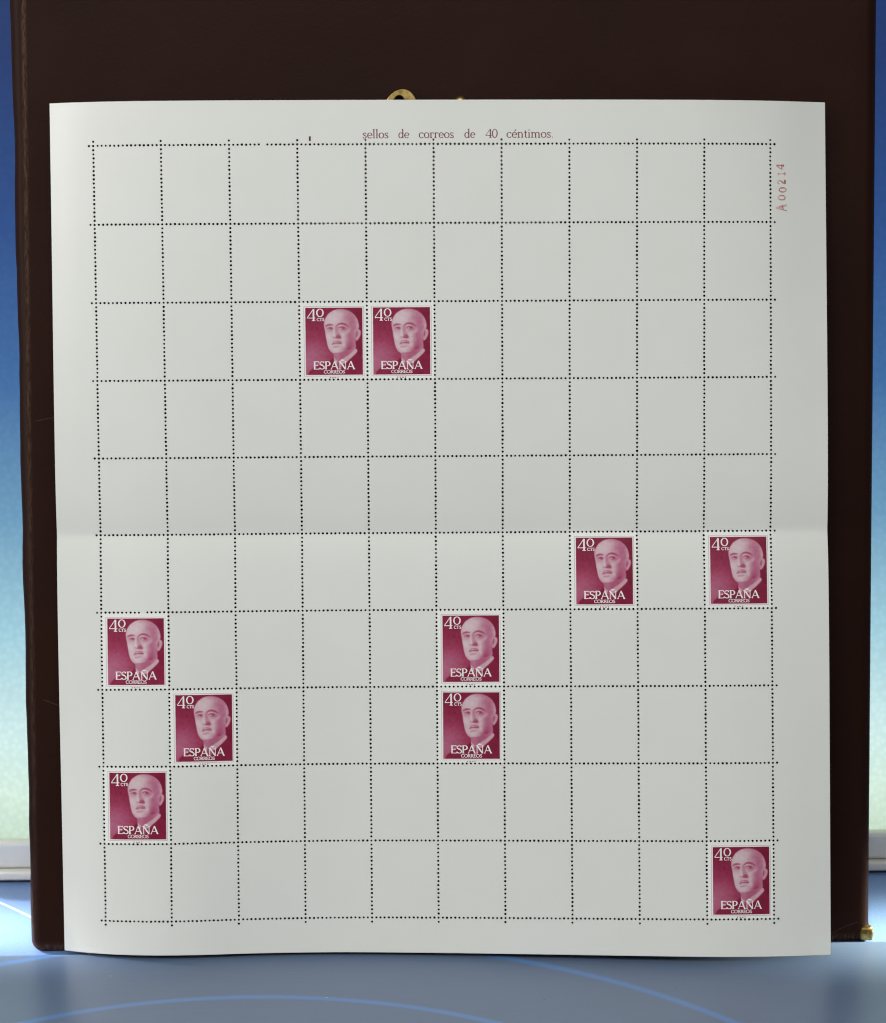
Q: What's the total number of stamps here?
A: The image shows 10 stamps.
